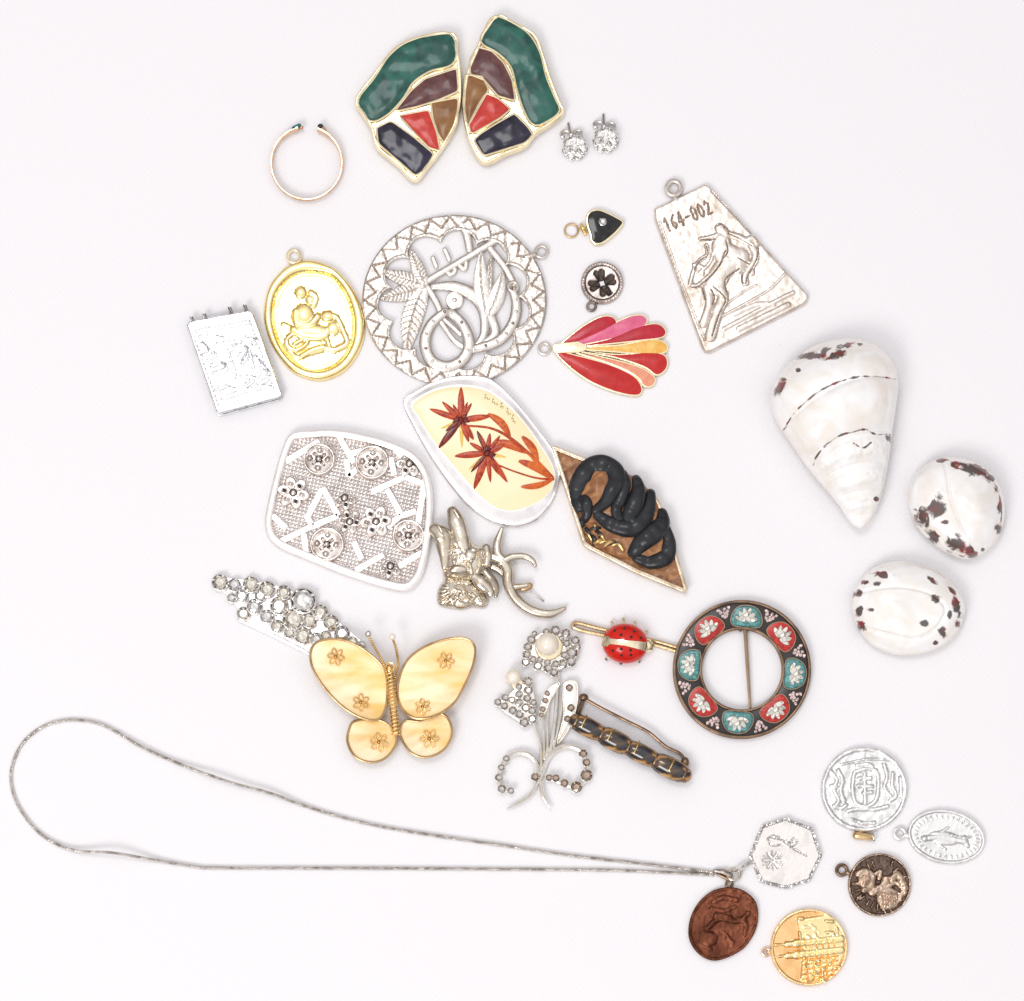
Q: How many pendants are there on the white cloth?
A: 12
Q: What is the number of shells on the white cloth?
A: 3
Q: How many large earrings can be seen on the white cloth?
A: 2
